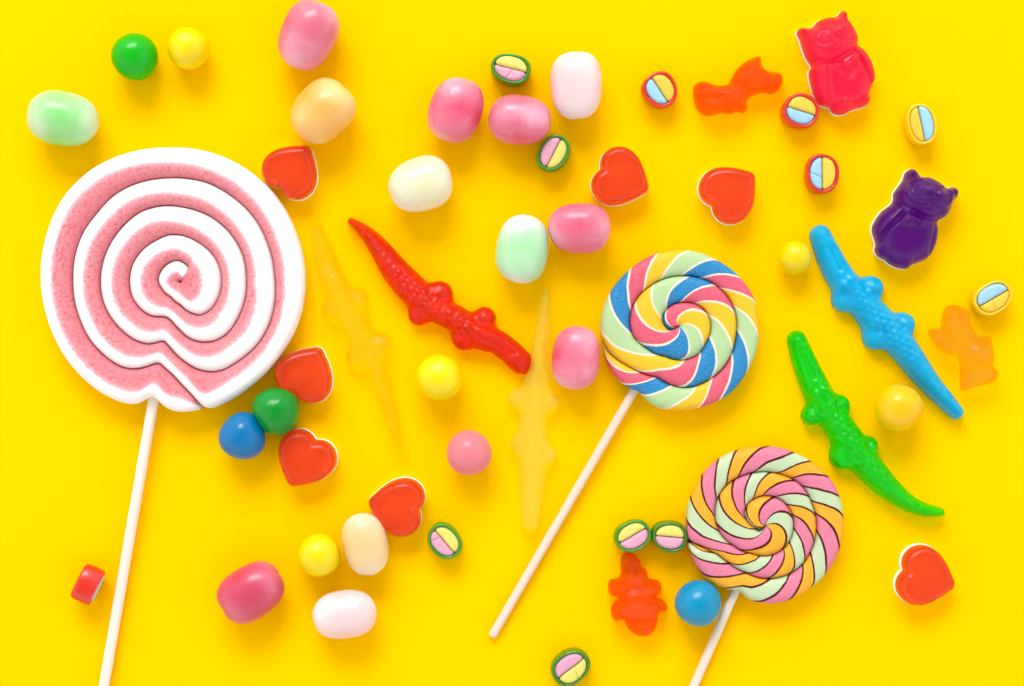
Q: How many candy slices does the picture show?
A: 12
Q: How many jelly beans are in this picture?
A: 13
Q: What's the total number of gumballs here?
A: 10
